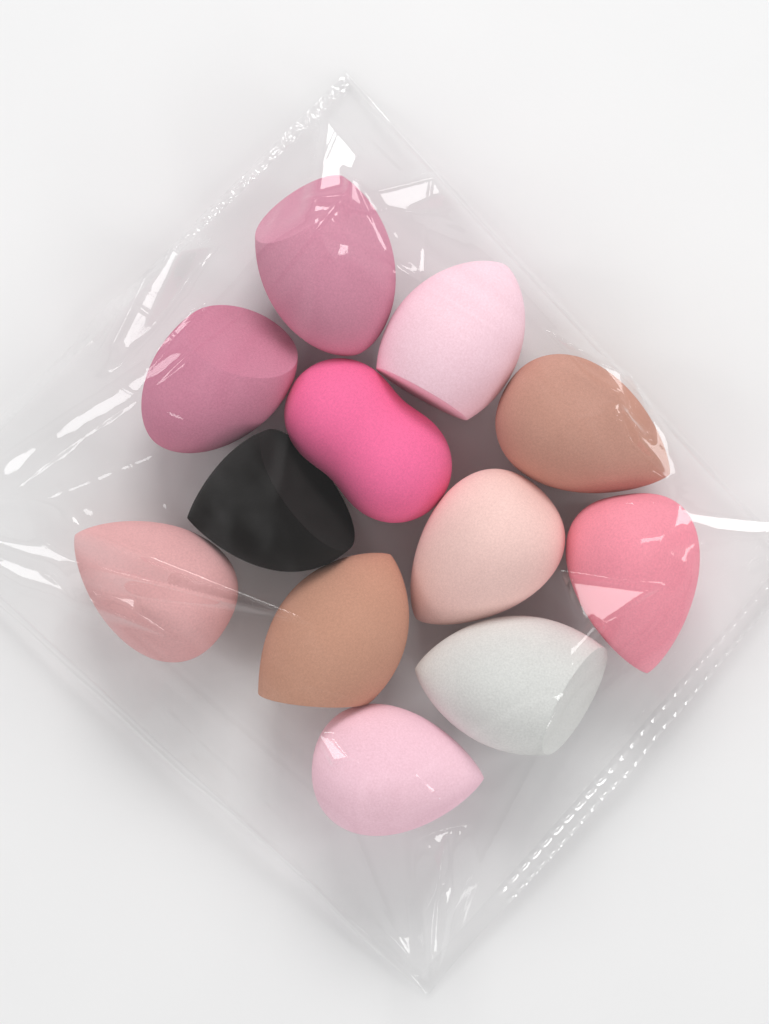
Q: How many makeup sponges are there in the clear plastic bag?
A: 12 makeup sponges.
